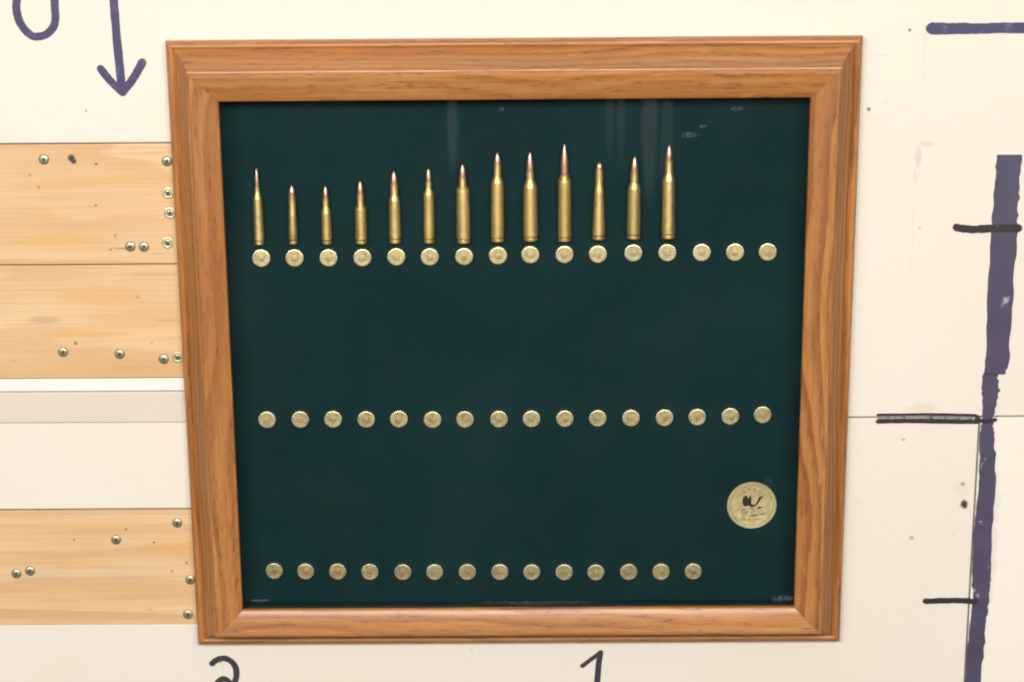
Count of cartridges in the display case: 13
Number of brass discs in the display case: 46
